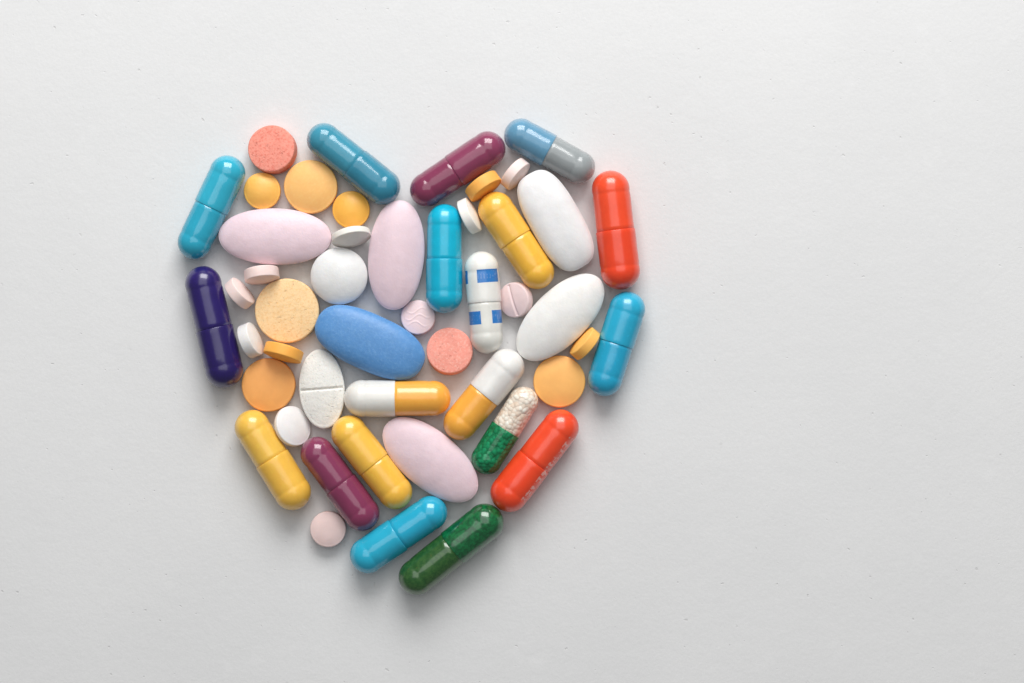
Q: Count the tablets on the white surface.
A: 29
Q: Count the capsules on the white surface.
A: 19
